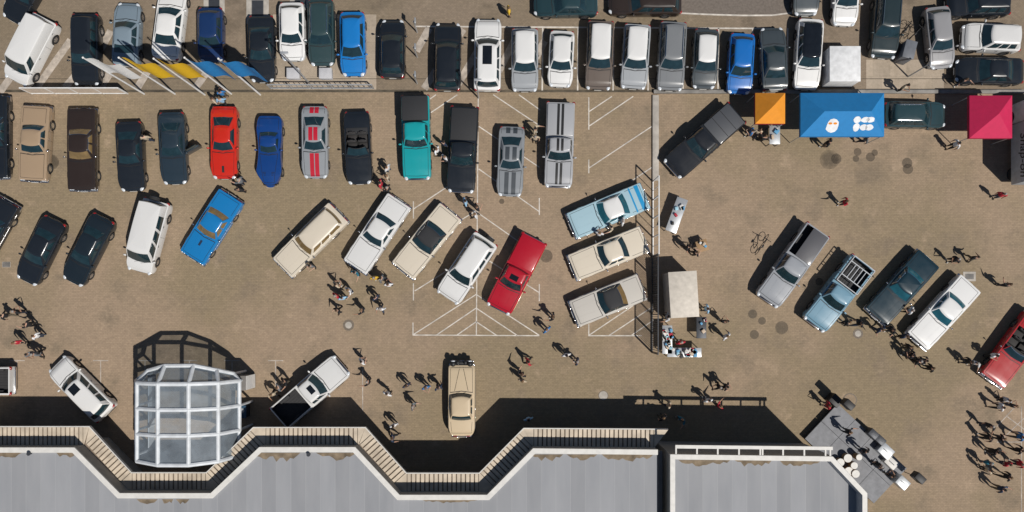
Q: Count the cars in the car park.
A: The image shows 68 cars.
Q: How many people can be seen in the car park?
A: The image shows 123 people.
